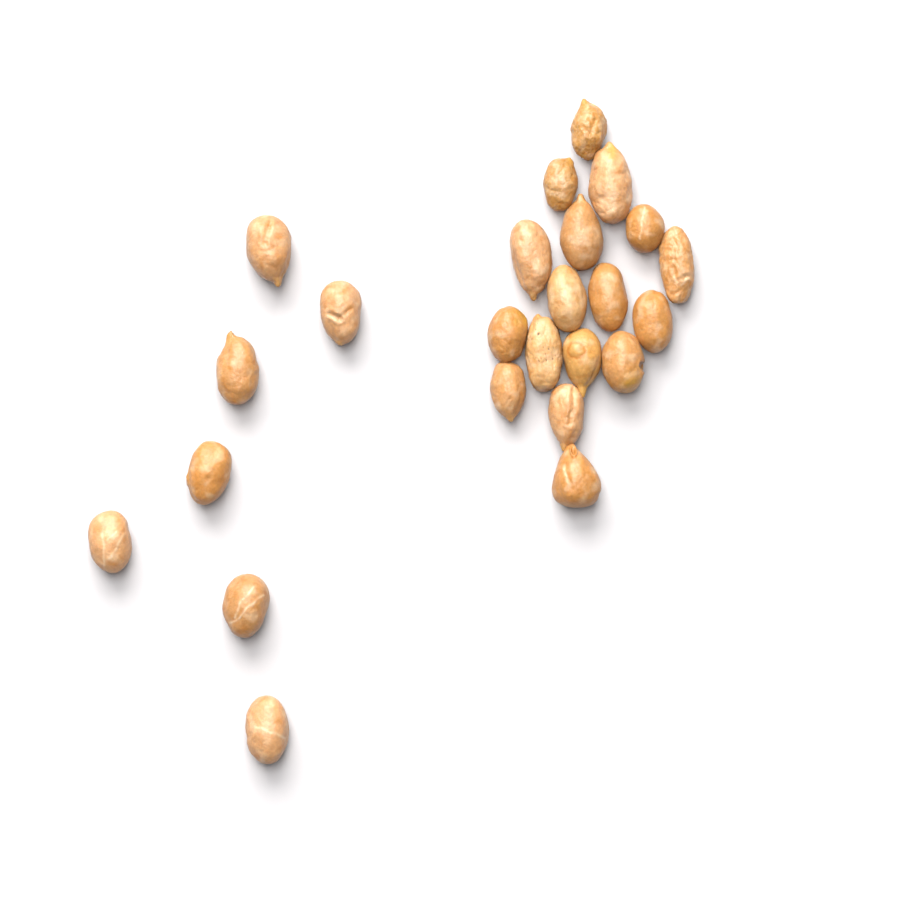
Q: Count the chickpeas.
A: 24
